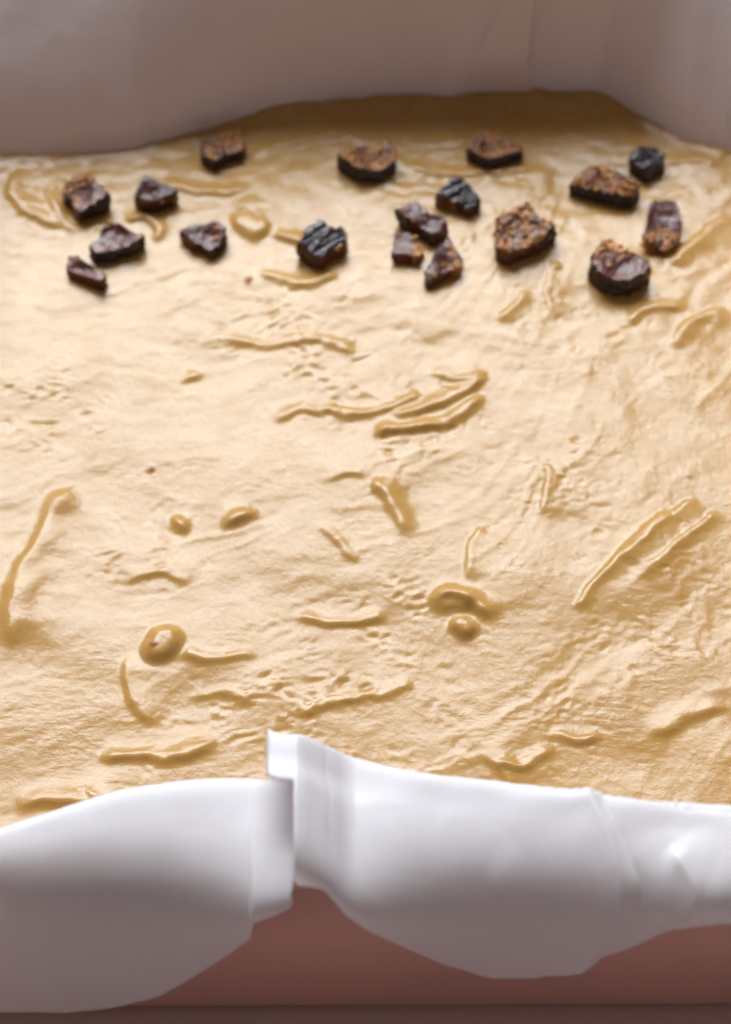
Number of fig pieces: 18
